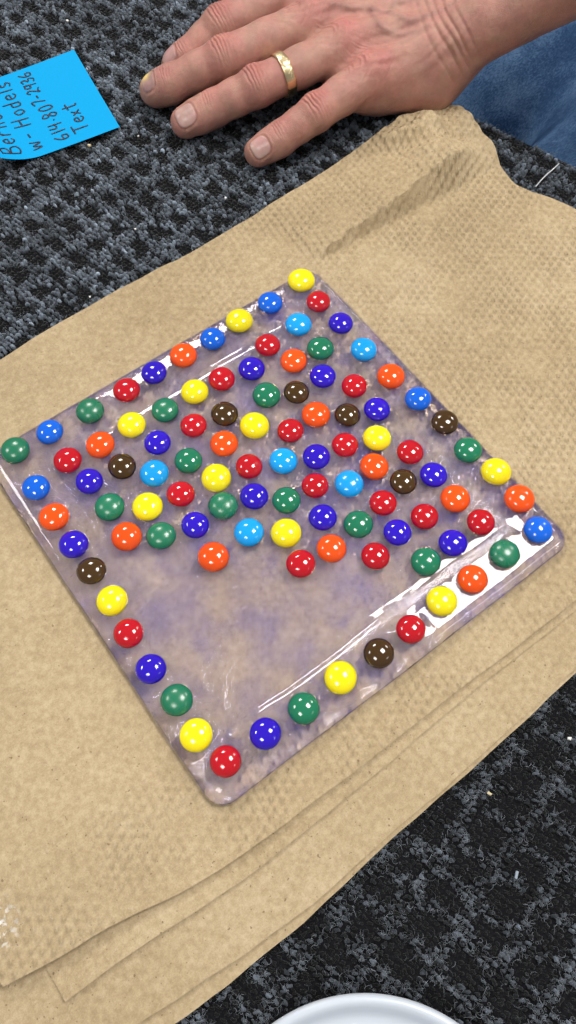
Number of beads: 102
